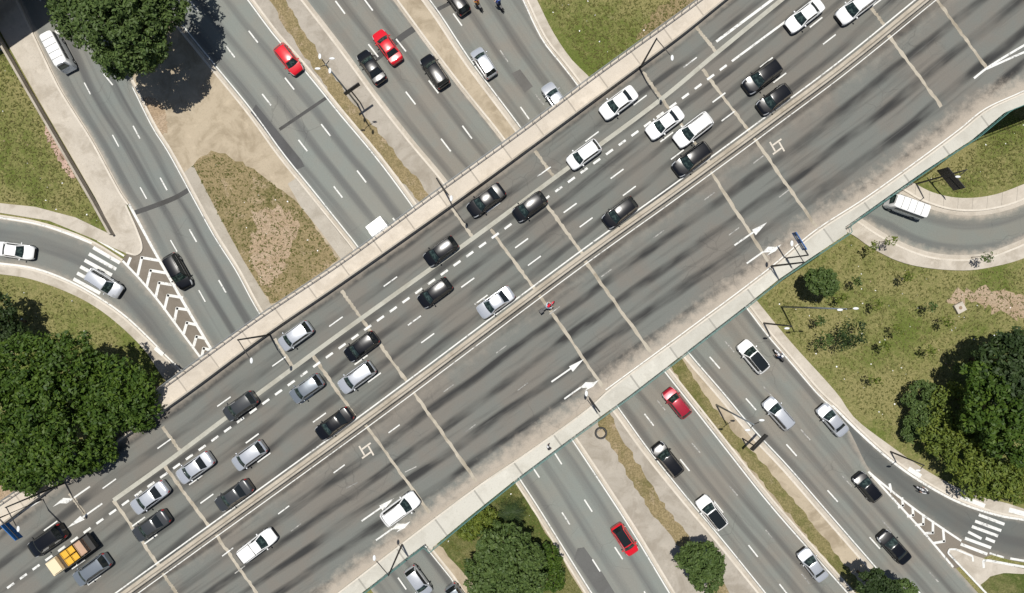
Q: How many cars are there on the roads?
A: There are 52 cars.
